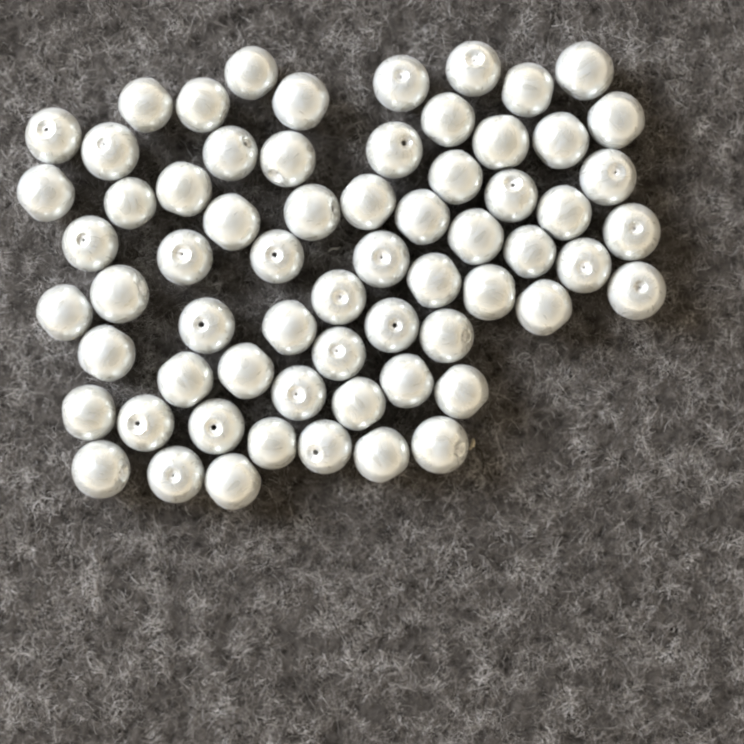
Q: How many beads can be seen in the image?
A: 65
